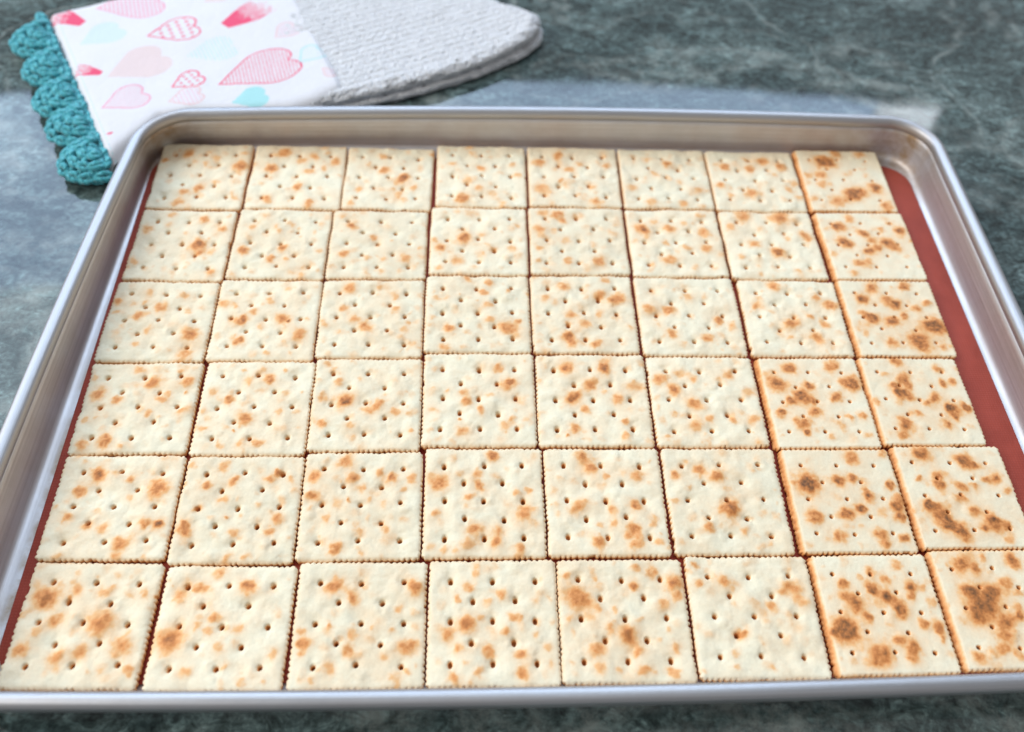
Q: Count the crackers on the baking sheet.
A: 48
